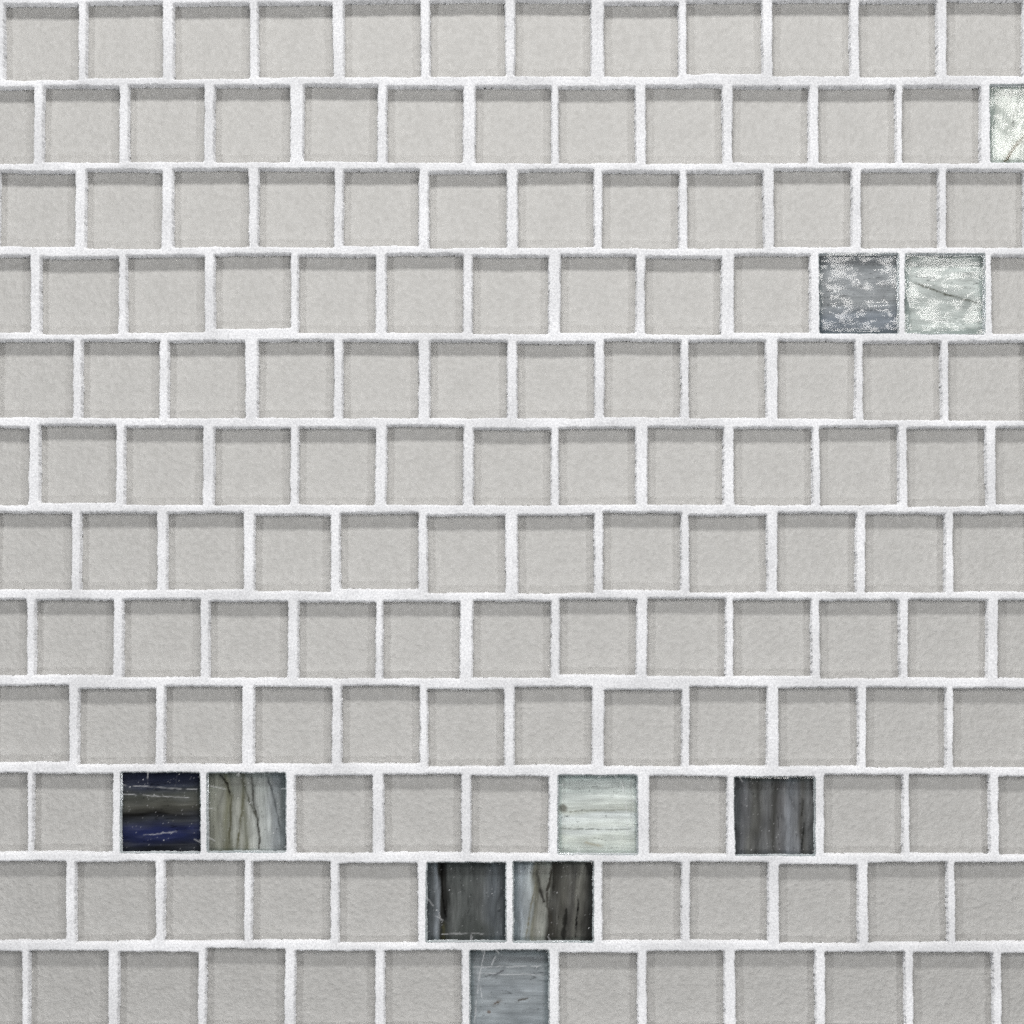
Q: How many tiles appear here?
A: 10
